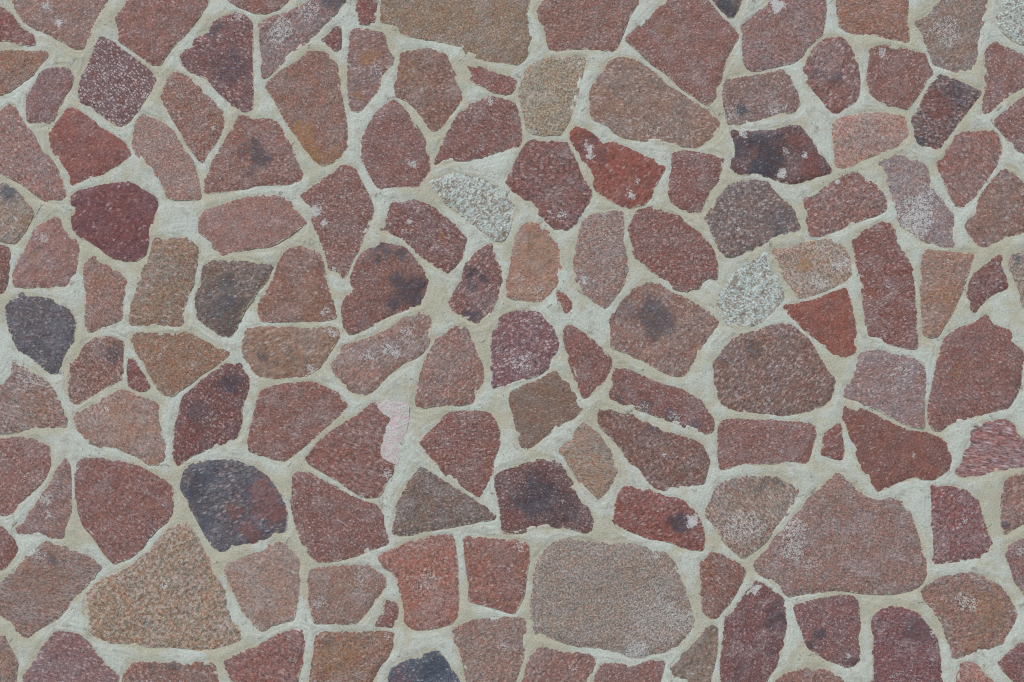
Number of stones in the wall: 140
